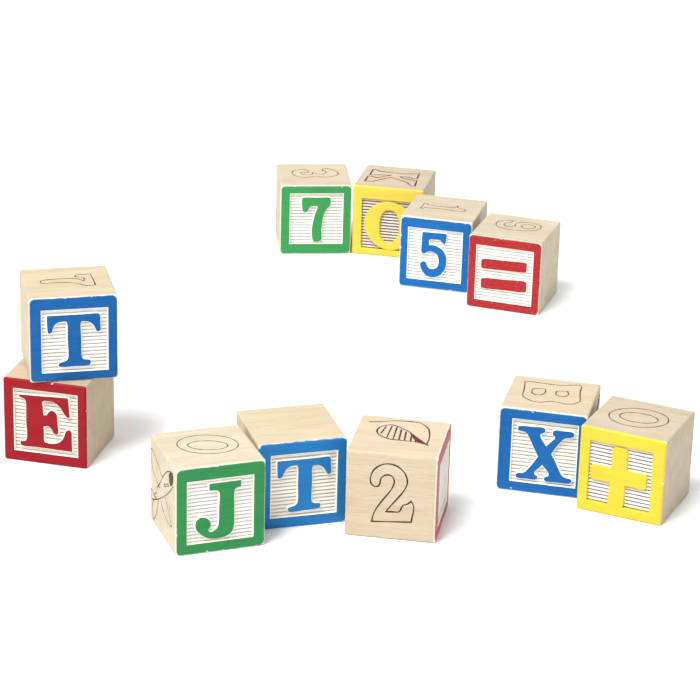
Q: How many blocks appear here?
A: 11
